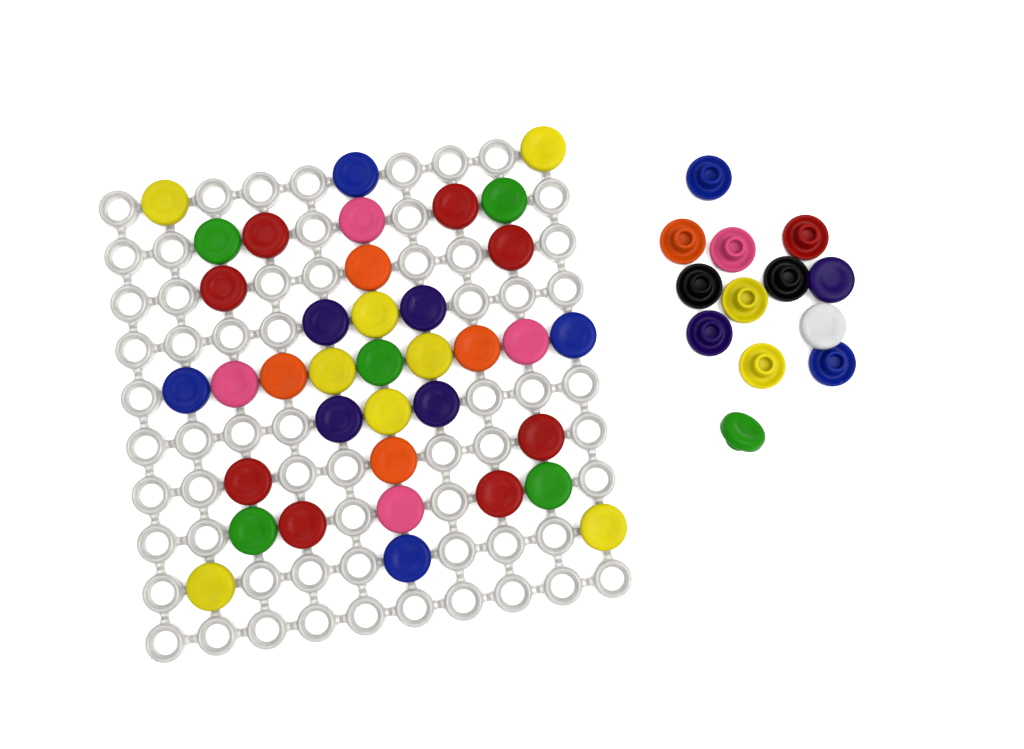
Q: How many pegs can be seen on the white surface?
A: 50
